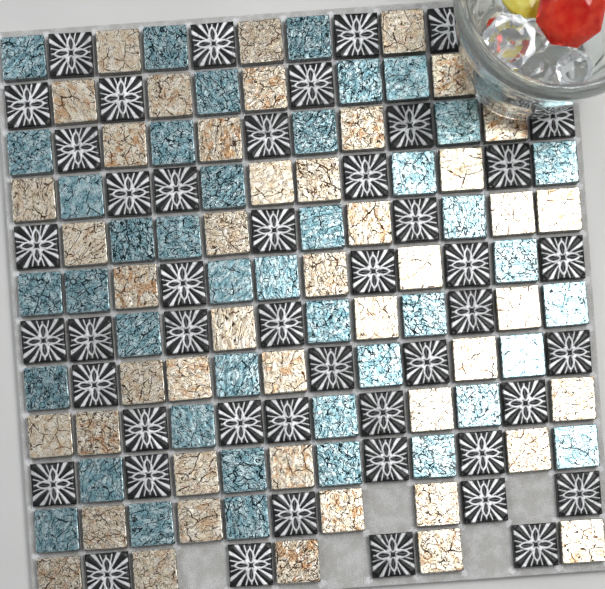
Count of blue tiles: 42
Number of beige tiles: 47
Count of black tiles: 47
